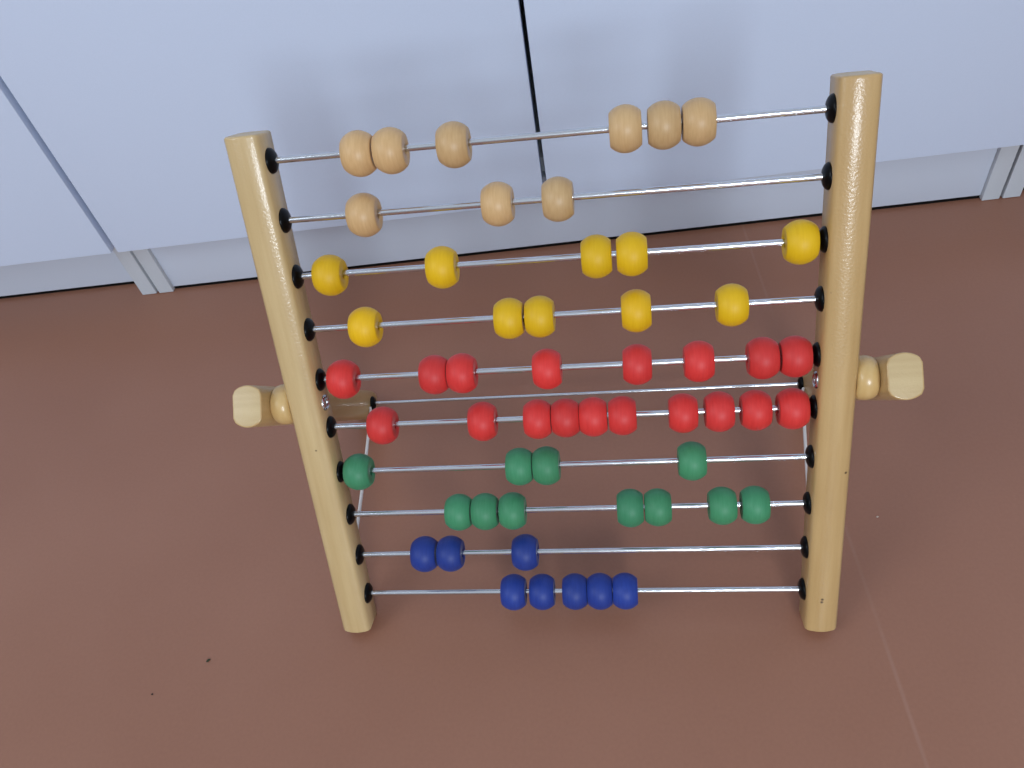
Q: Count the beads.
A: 56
